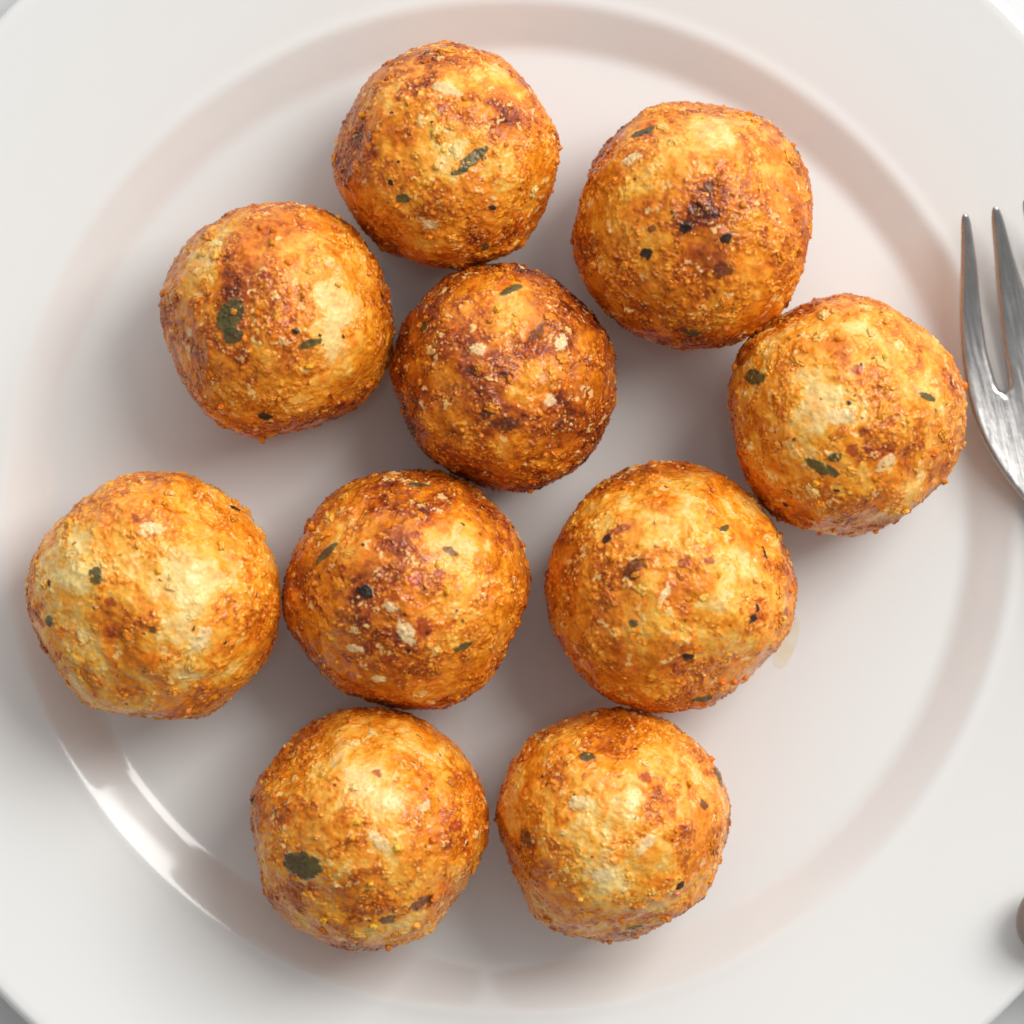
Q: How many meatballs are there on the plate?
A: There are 10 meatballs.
